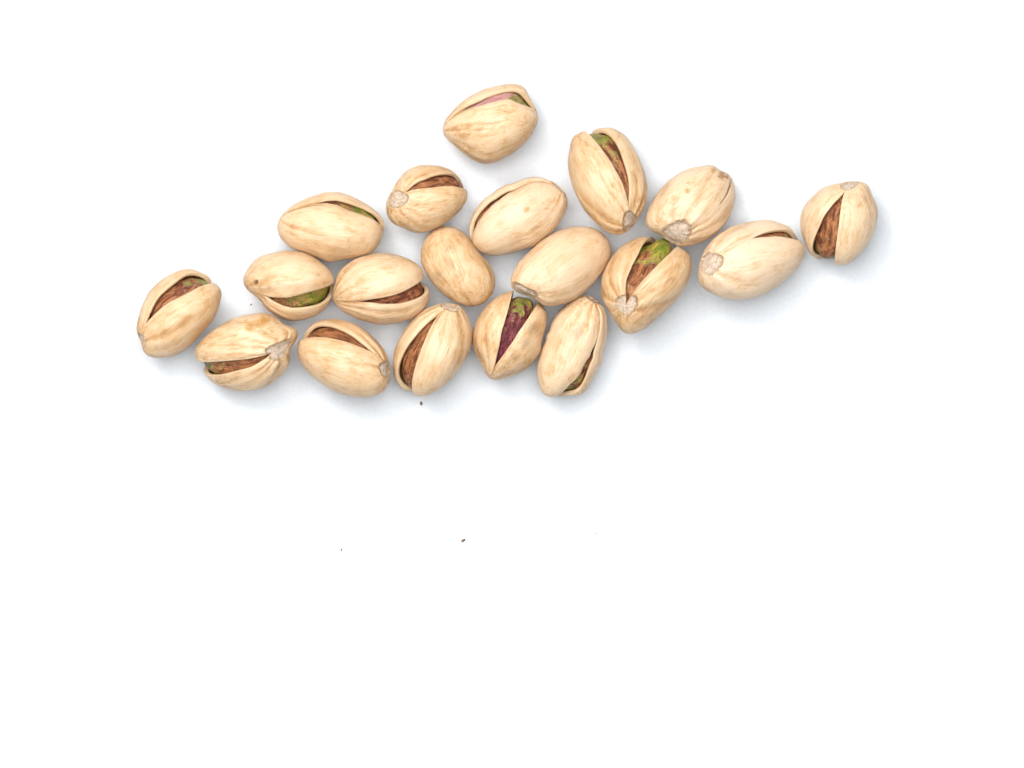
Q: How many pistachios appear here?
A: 19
